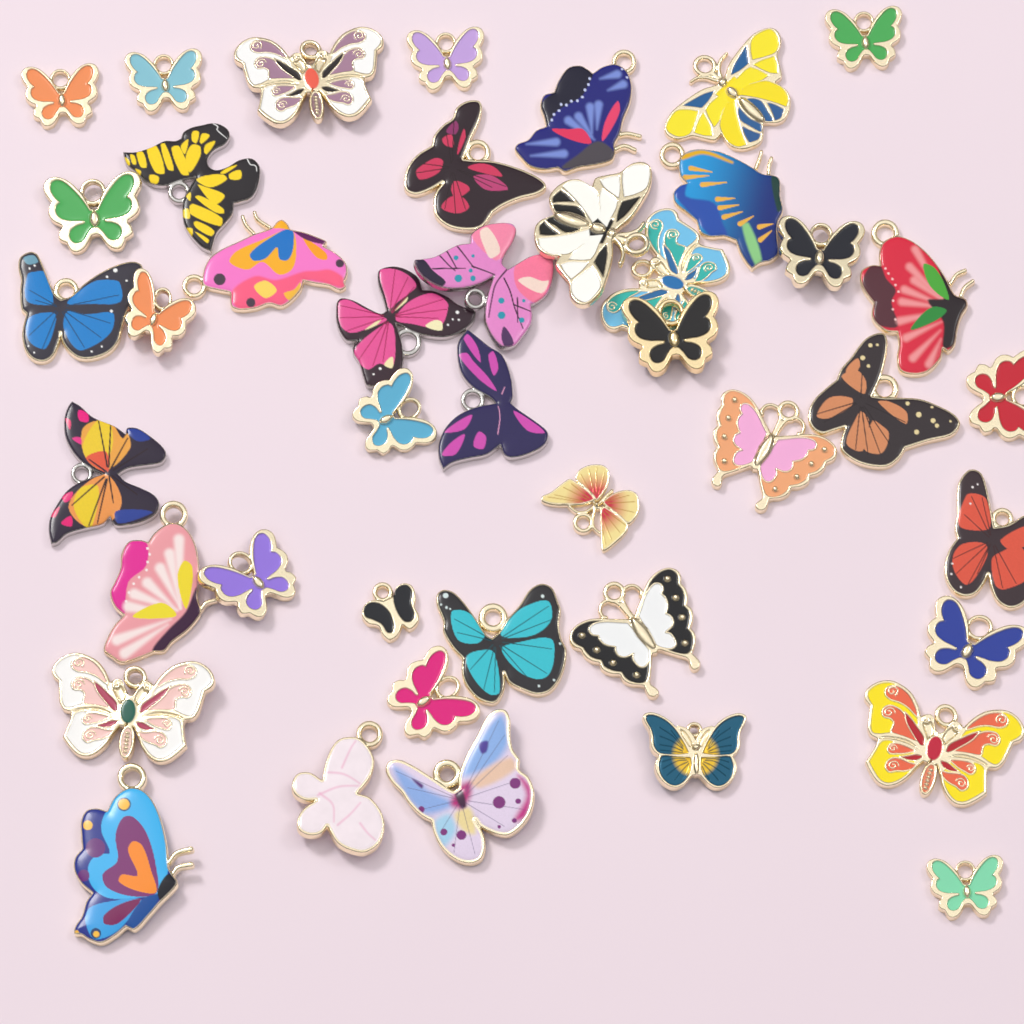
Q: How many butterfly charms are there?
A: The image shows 43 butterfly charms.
